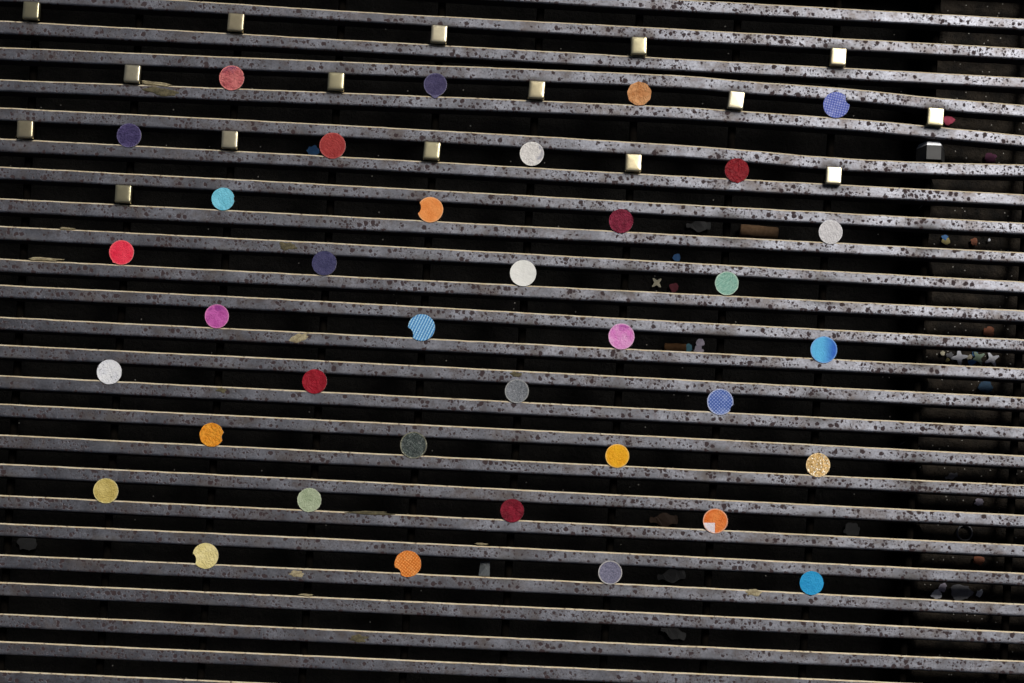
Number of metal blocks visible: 16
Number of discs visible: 36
